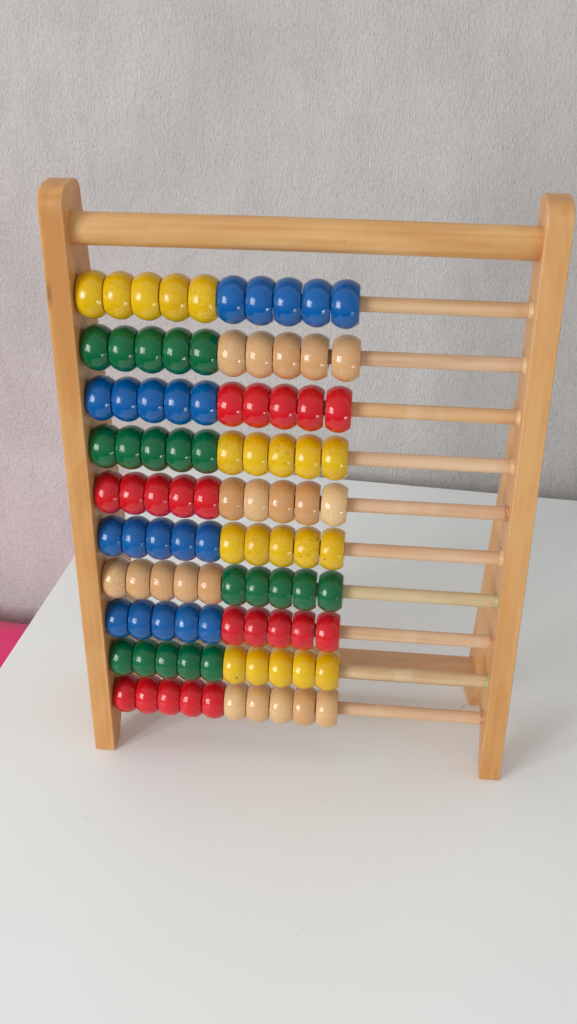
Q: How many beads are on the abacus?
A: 100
